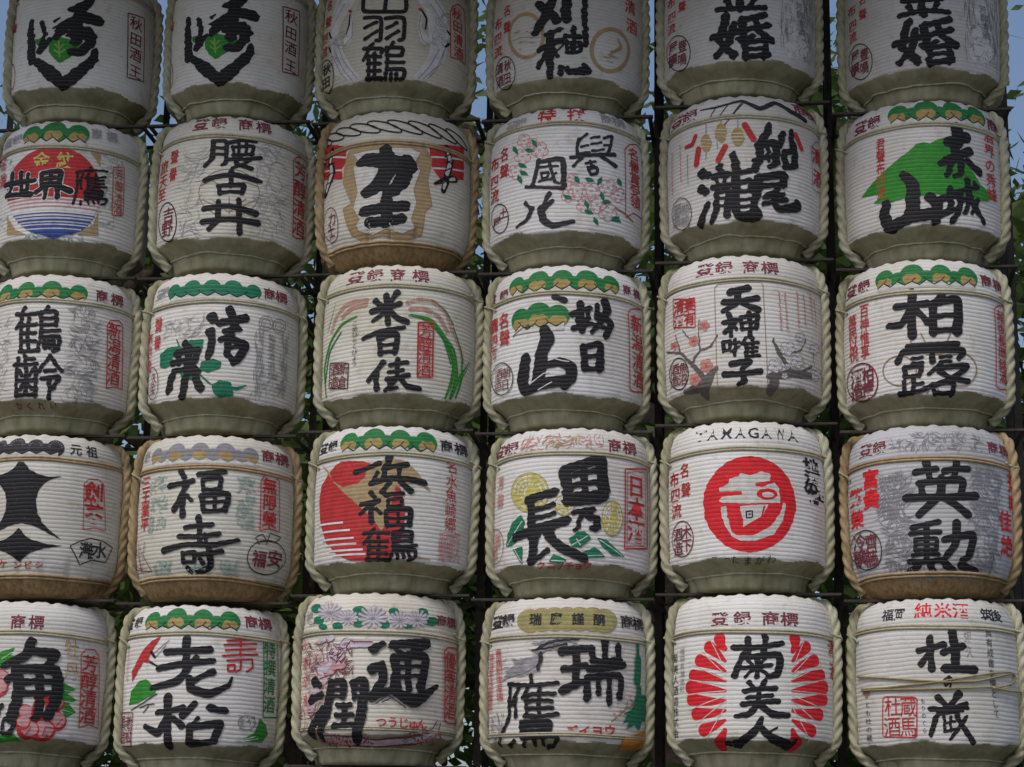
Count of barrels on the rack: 30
